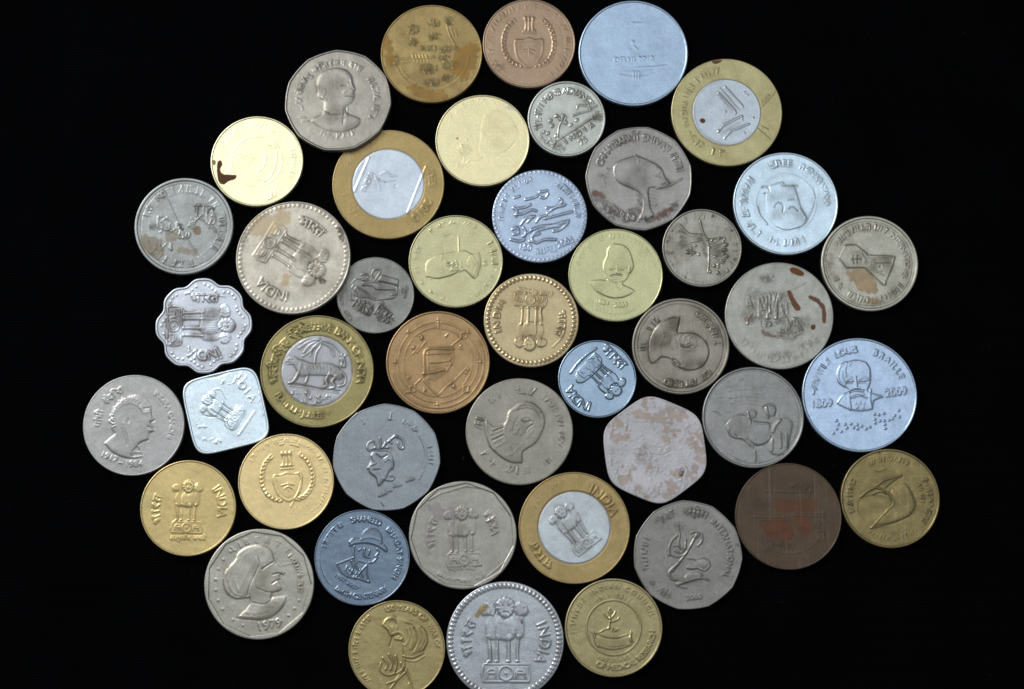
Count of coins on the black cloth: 45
